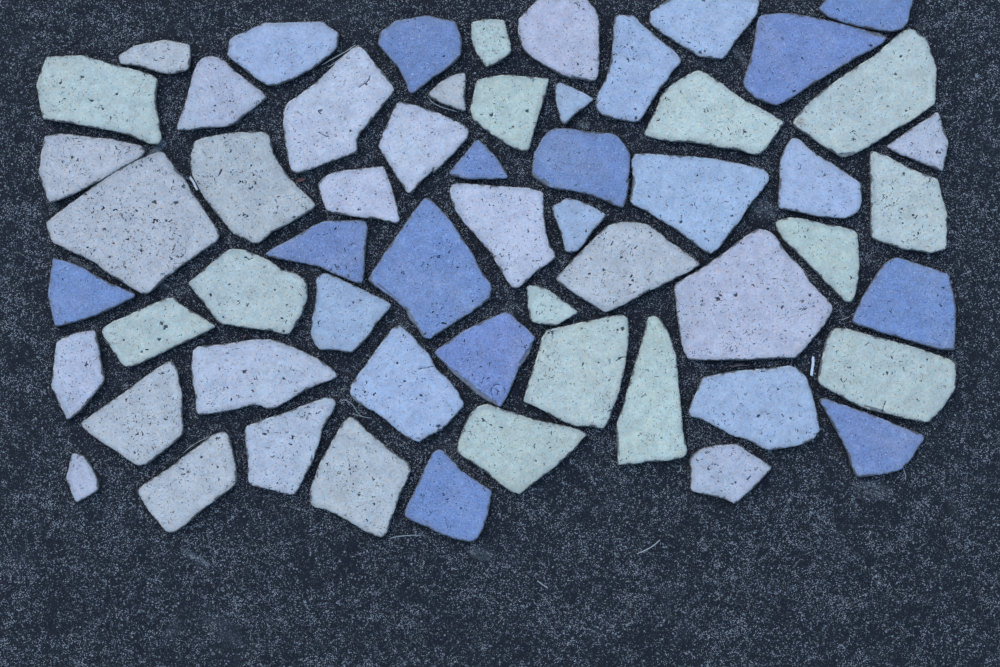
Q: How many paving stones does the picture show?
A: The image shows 58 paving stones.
